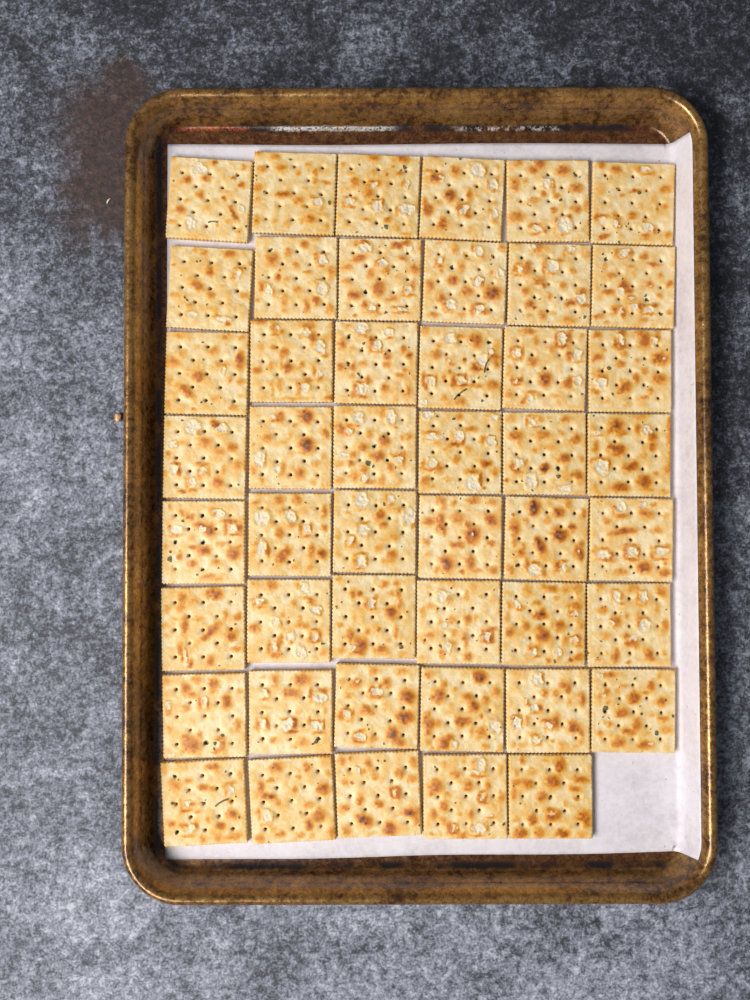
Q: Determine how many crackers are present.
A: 47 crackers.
